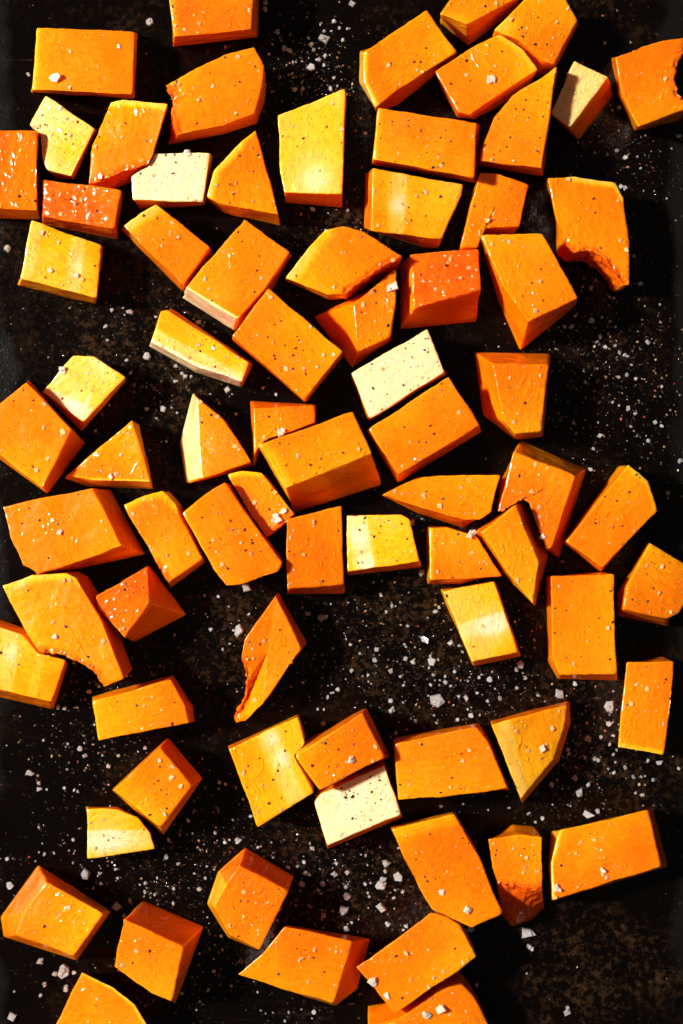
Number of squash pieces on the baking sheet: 76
